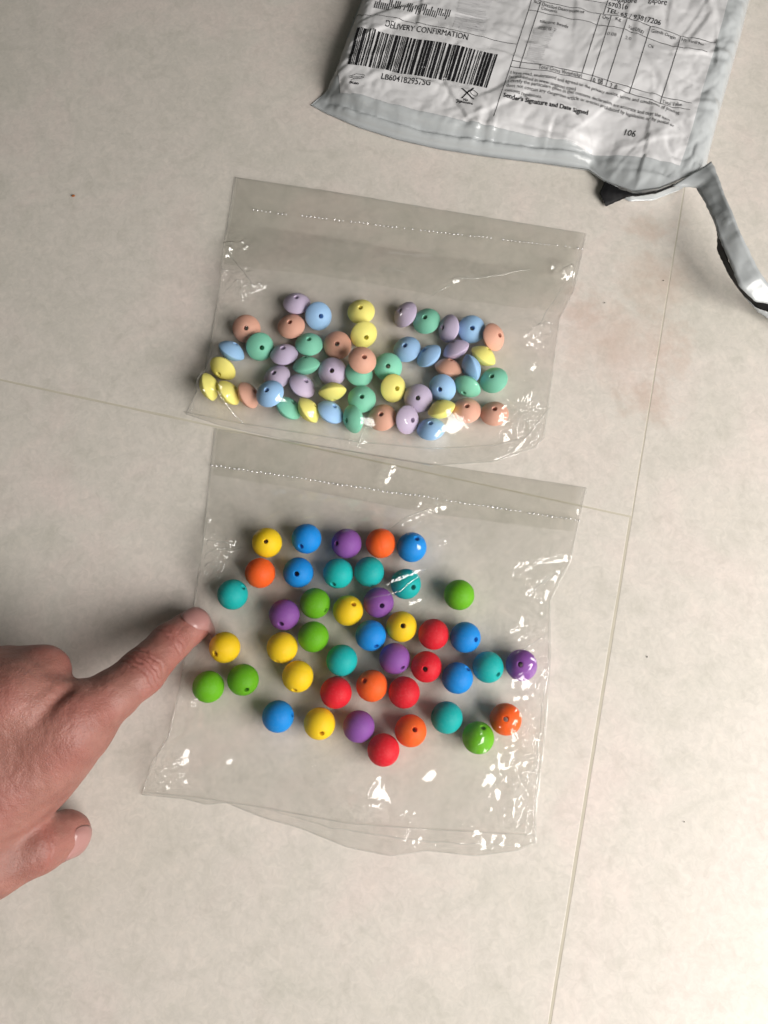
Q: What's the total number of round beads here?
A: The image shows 43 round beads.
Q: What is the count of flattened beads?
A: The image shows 51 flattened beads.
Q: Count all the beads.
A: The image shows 94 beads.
